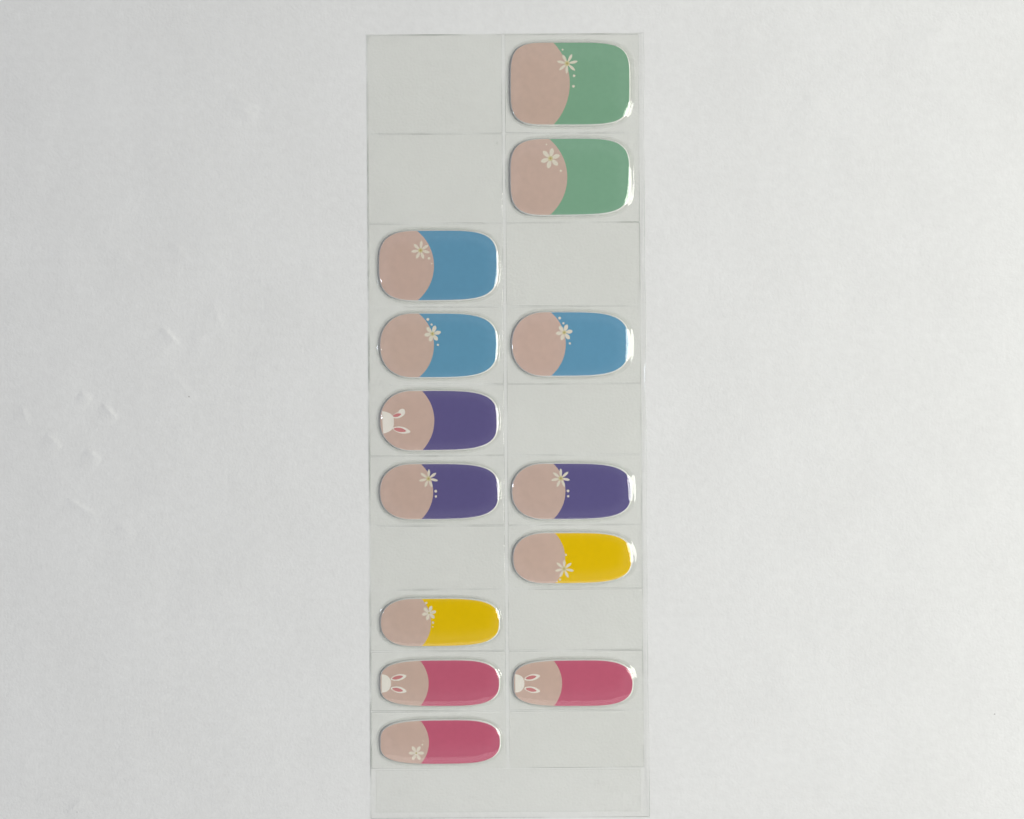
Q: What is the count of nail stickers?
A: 13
